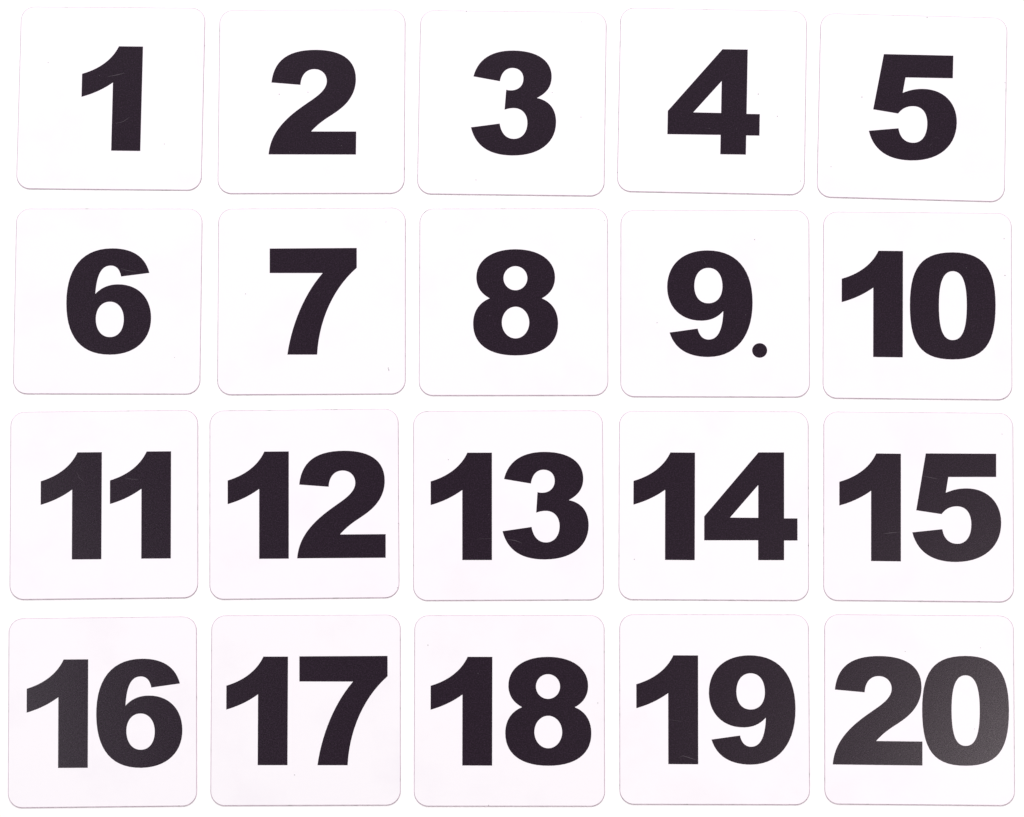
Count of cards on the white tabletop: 20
